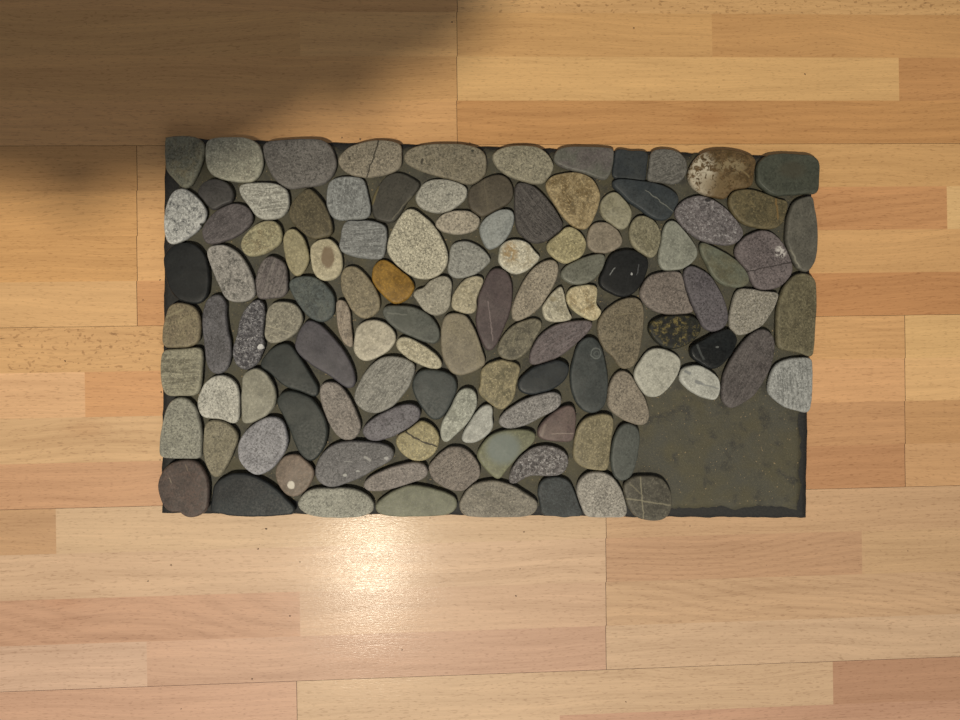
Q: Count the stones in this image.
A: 116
